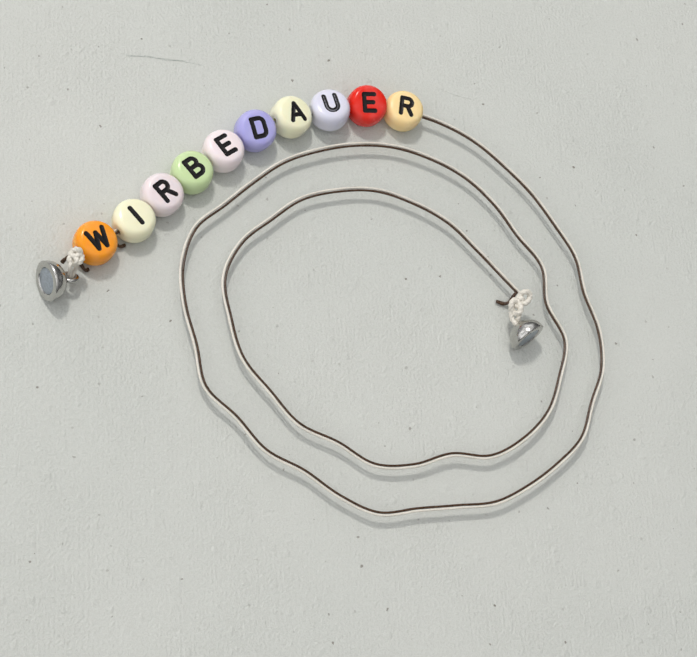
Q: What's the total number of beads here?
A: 10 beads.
